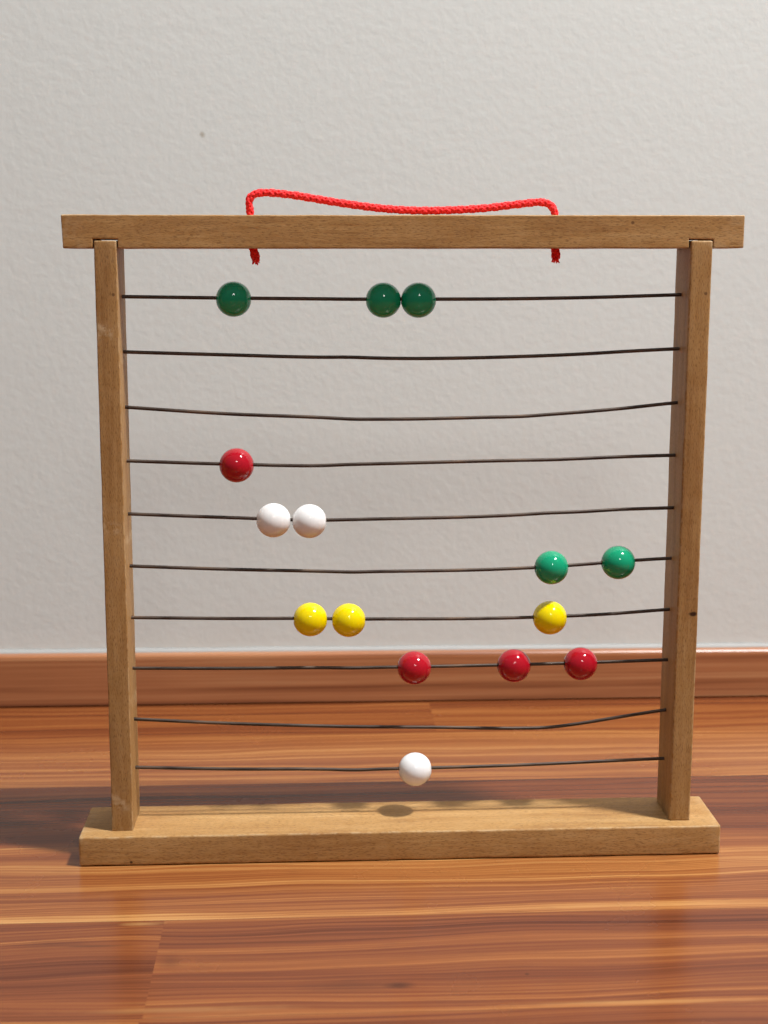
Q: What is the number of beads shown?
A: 15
